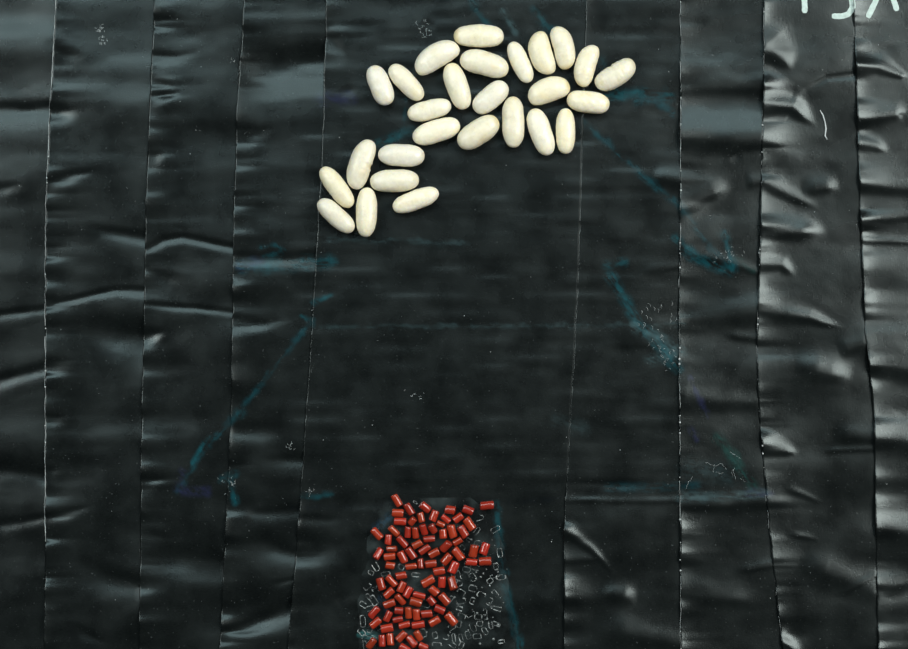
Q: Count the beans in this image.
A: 27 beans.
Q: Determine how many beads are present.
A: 87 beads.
